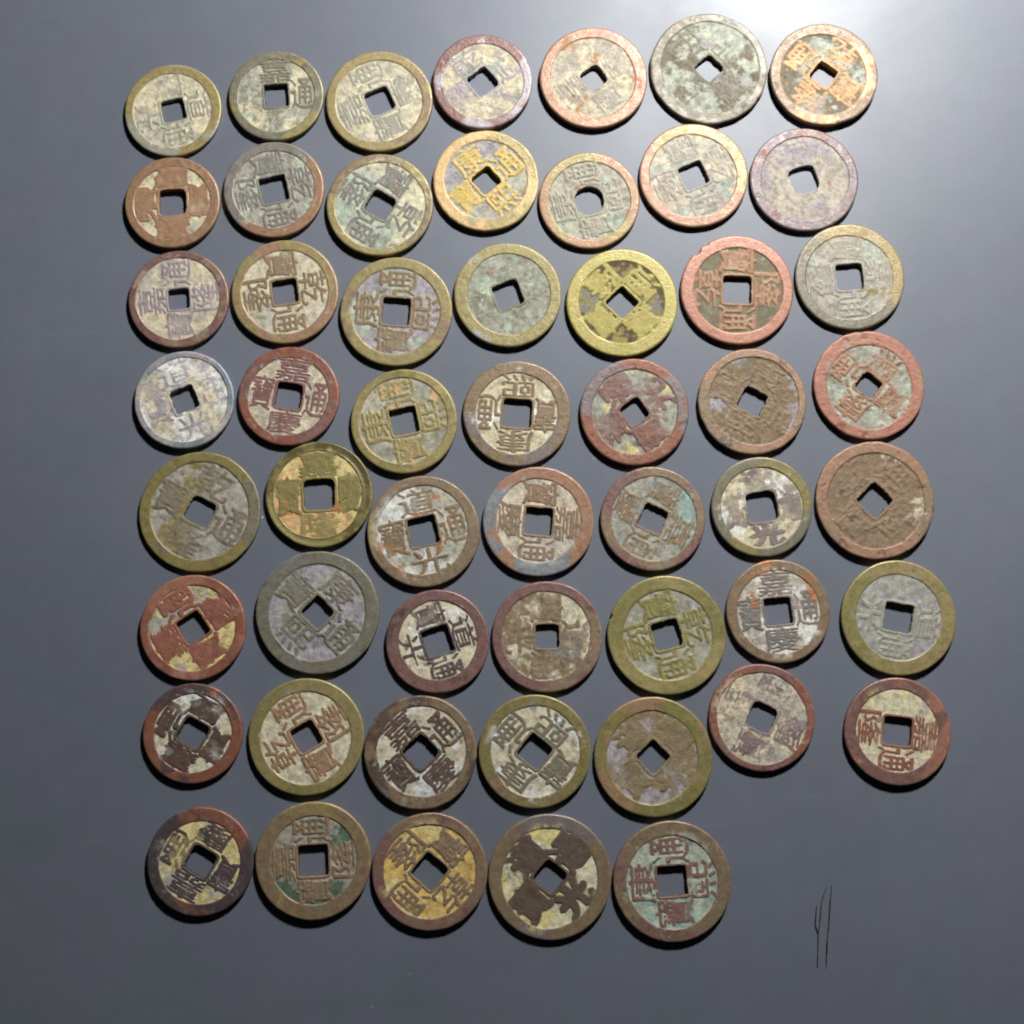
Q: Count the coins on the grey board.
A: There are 54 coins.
